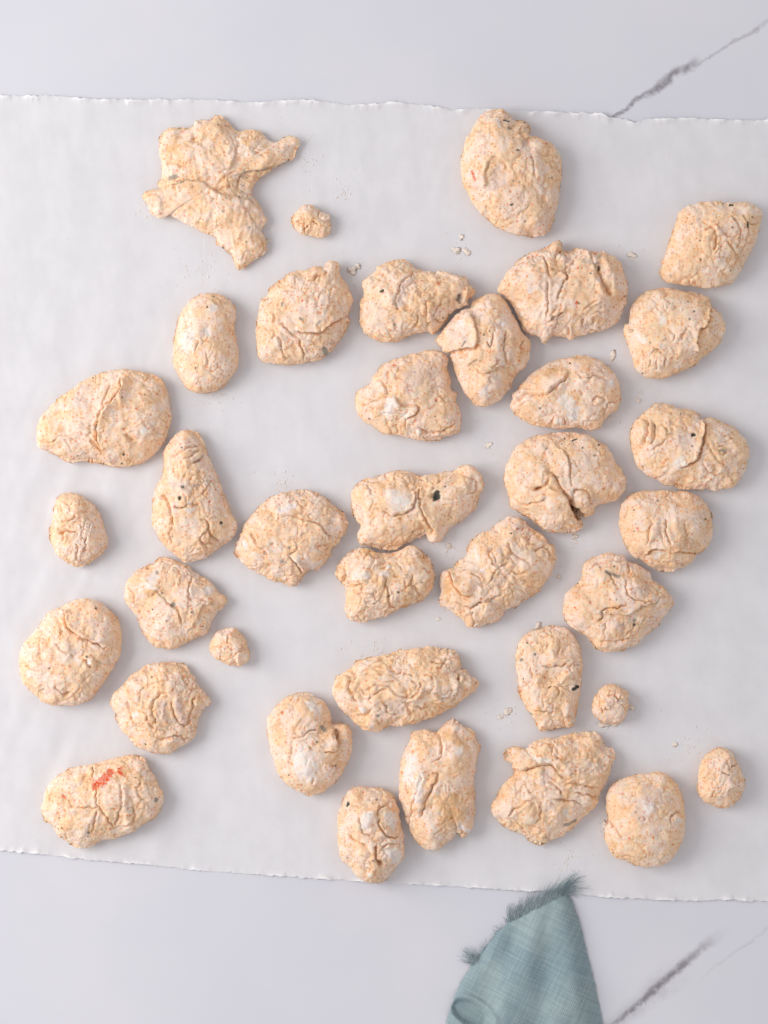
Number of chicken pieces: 37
